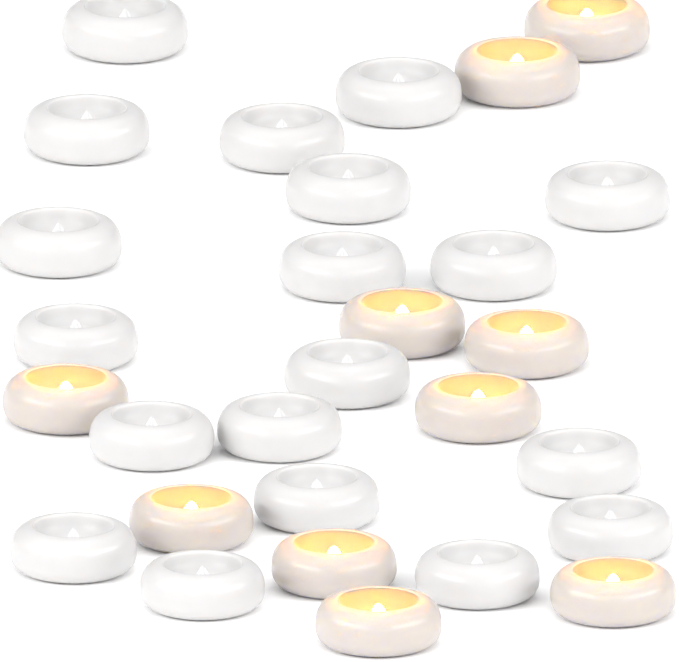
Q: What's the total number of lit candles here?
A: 10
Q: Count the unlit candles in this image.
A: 19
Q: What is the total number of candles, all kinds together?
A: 29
